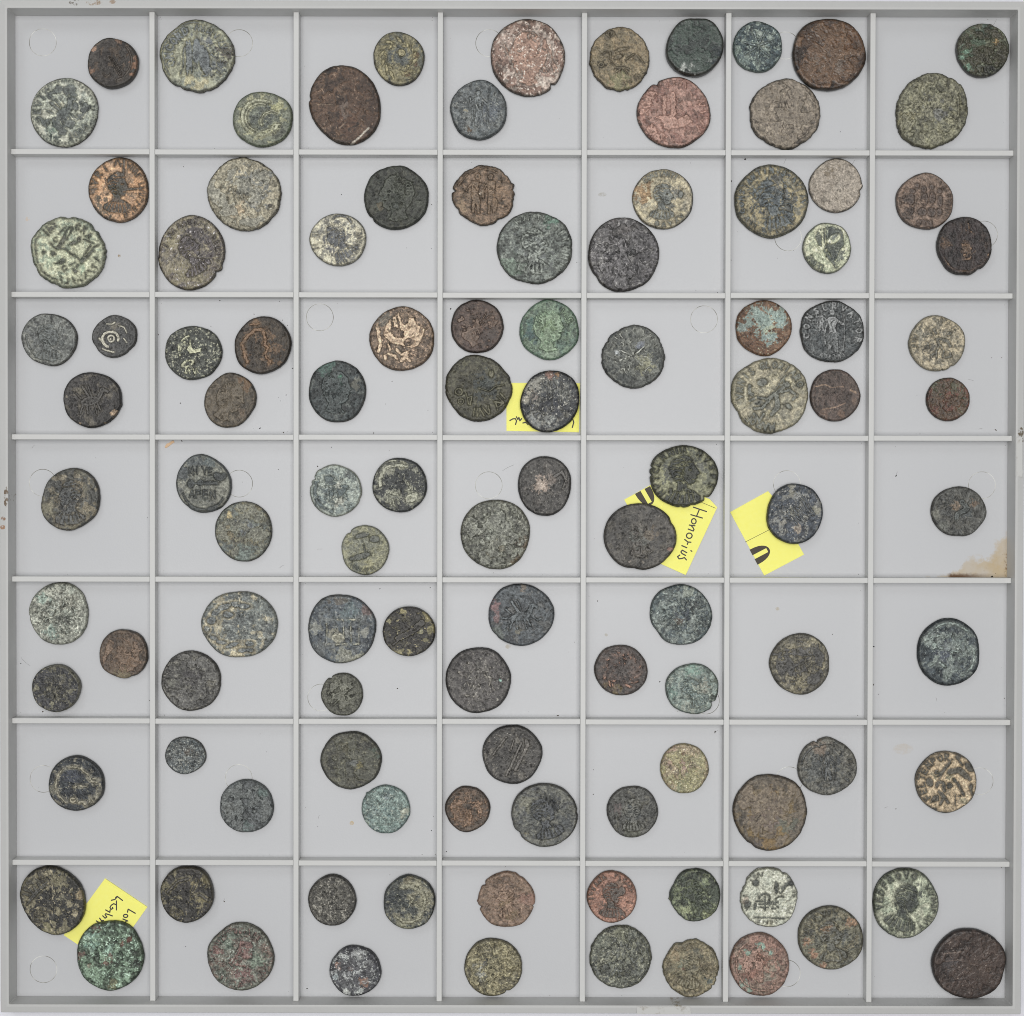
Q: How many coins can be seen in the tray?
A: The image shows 108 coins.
